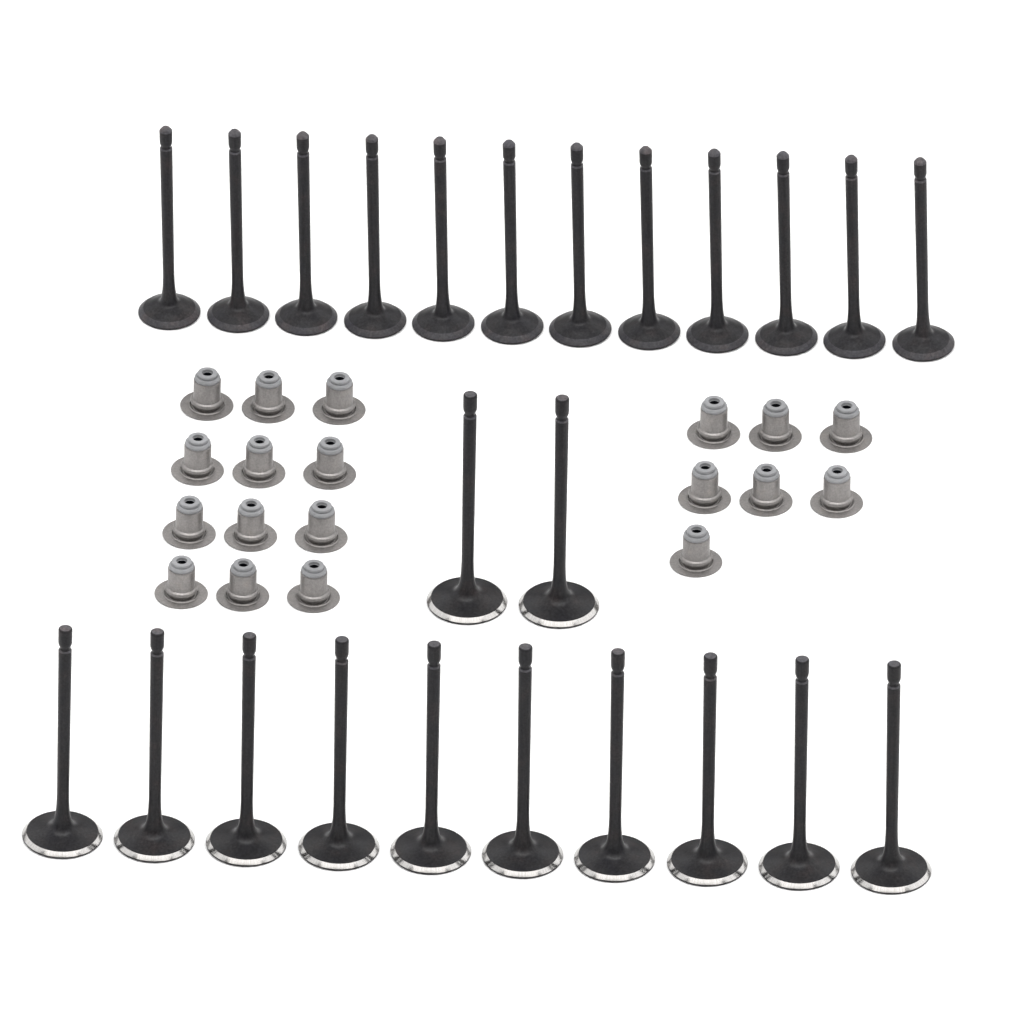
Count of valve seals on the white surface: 19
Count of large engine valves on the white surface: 12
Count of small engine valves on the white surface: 12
